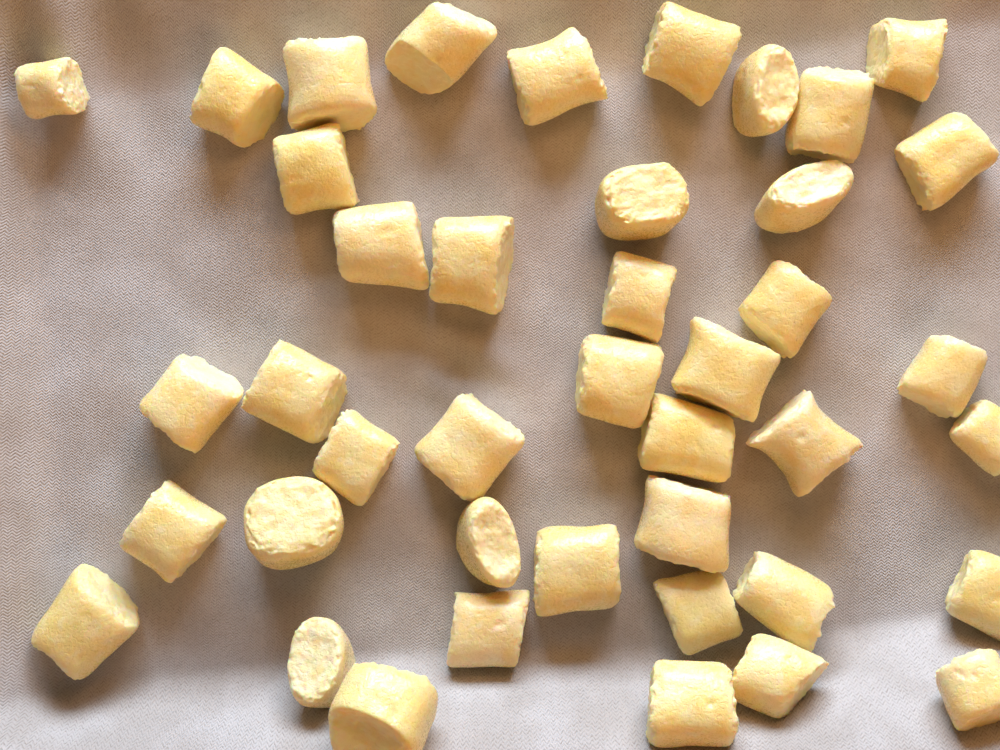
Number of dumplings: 42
